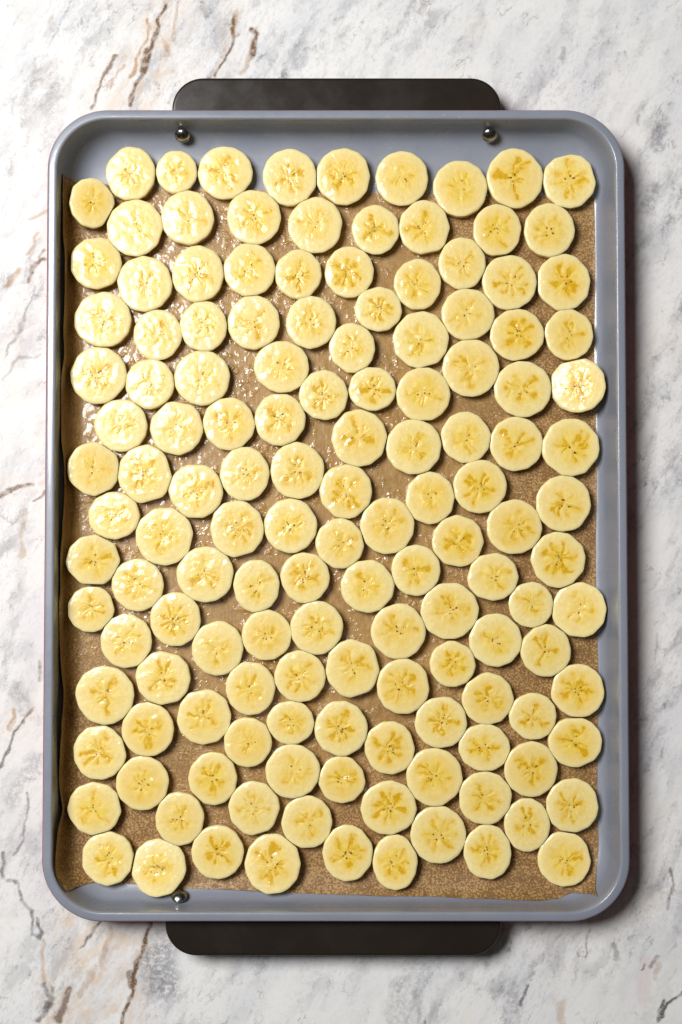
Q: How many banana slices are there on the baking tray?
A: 139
